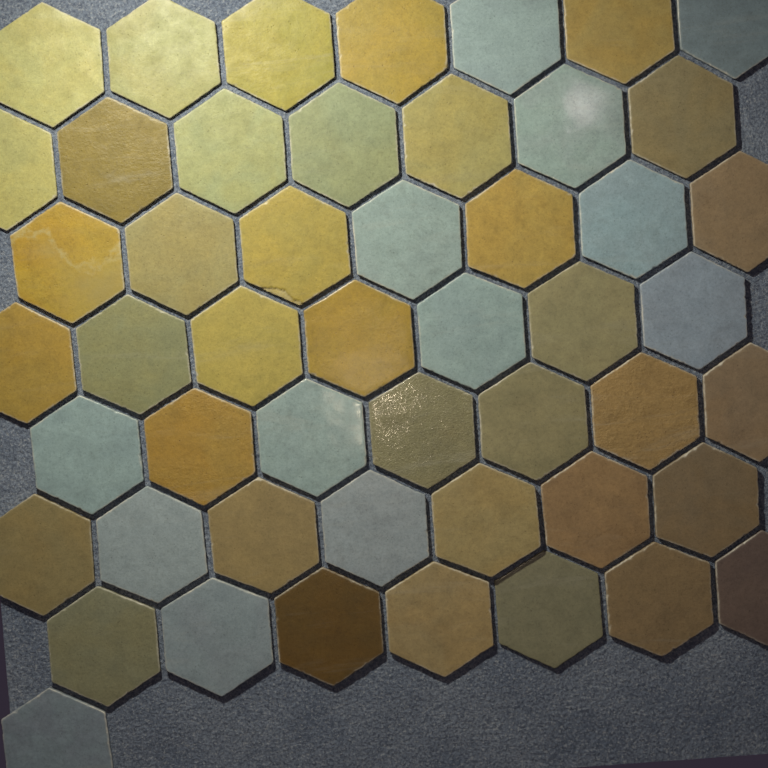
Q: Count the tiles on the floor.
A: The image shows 50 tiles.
